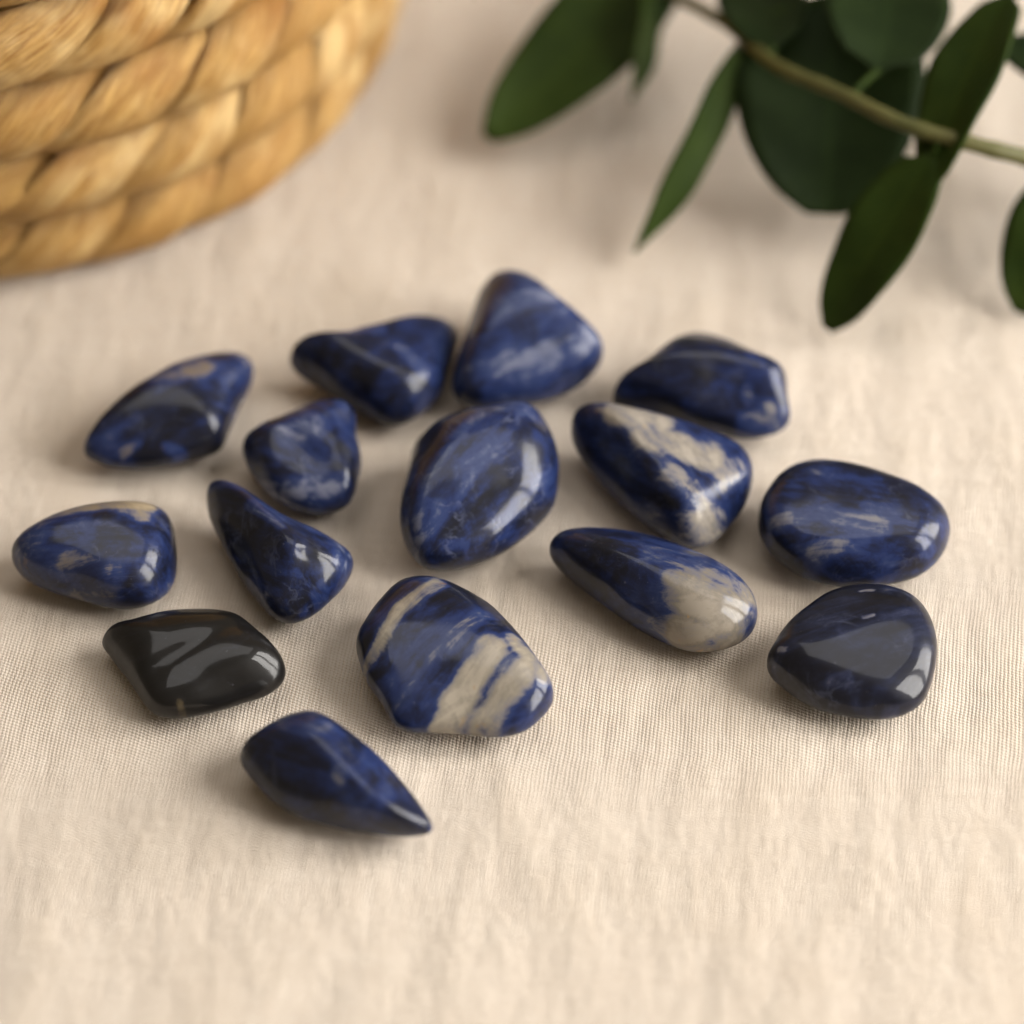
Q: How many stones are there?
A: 15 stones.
